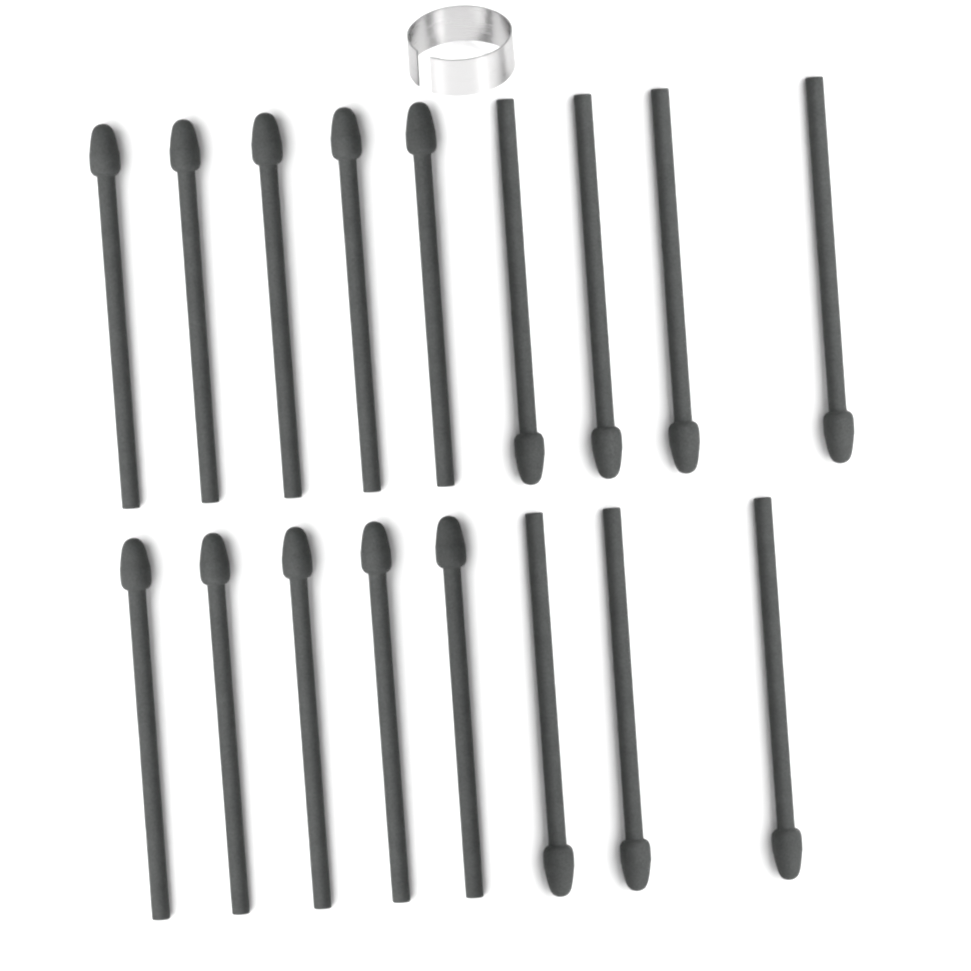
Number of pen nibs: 17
